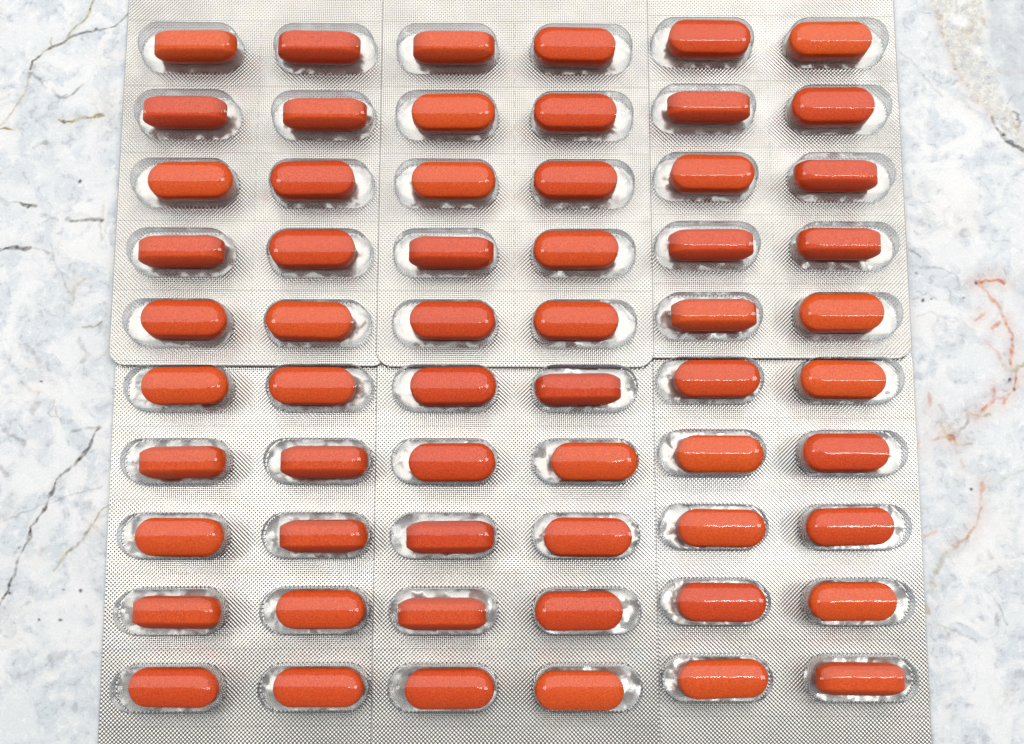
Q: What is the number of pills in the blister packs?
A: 60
